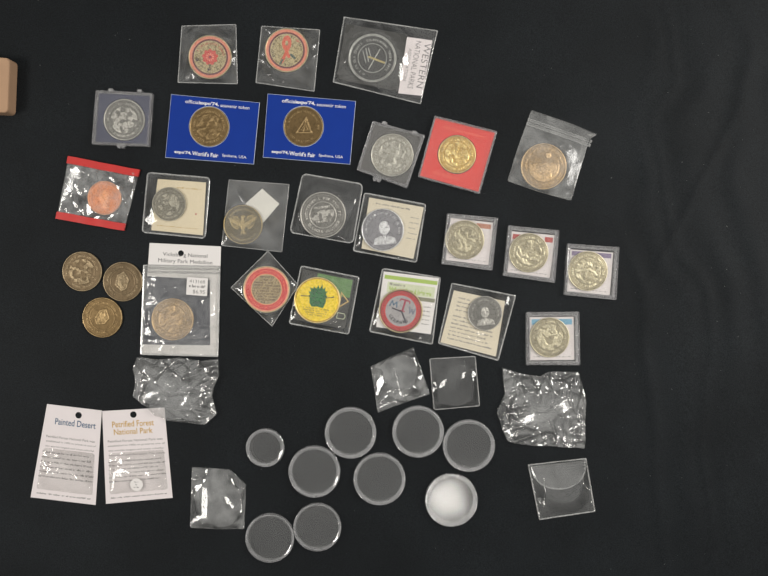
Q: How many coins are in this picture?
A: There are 26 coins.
